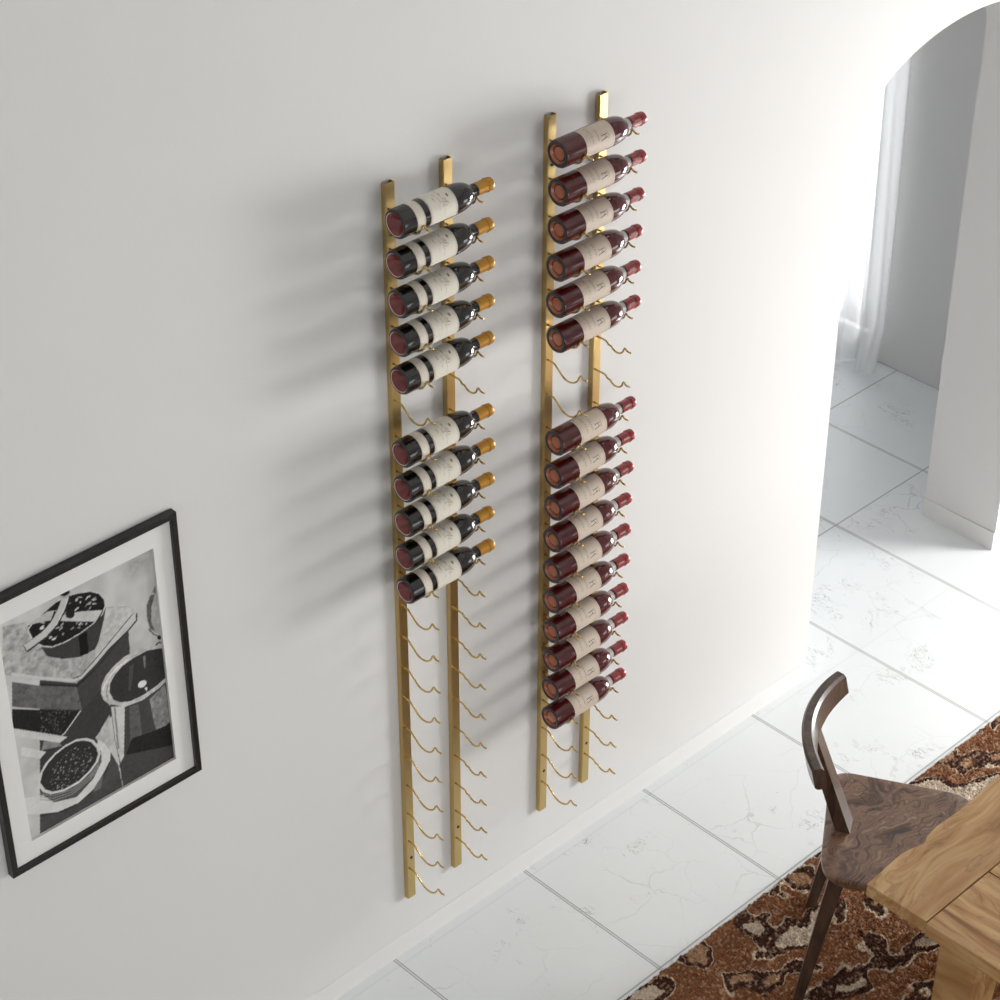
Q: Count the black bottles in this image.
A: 10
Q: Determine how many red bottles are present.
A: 16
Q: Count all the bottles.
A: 26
